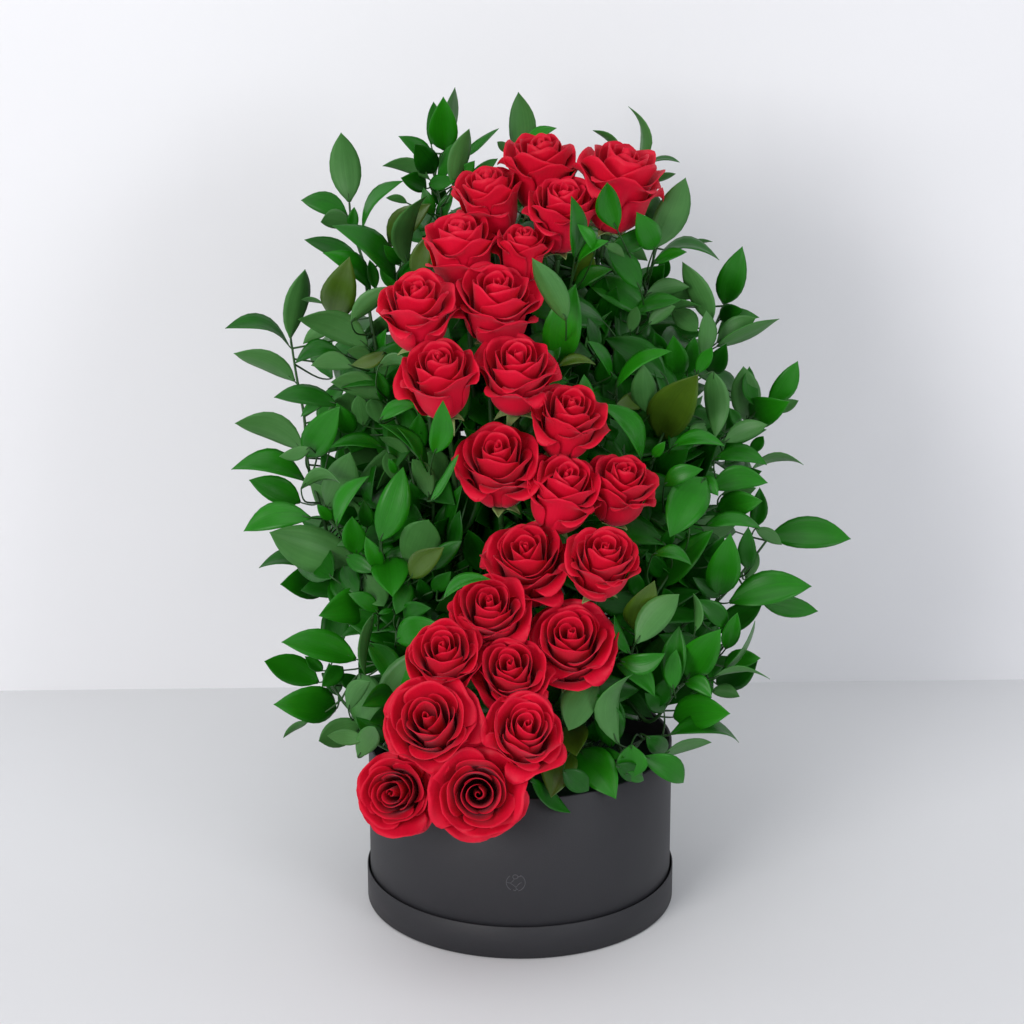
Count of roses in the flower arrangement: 24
